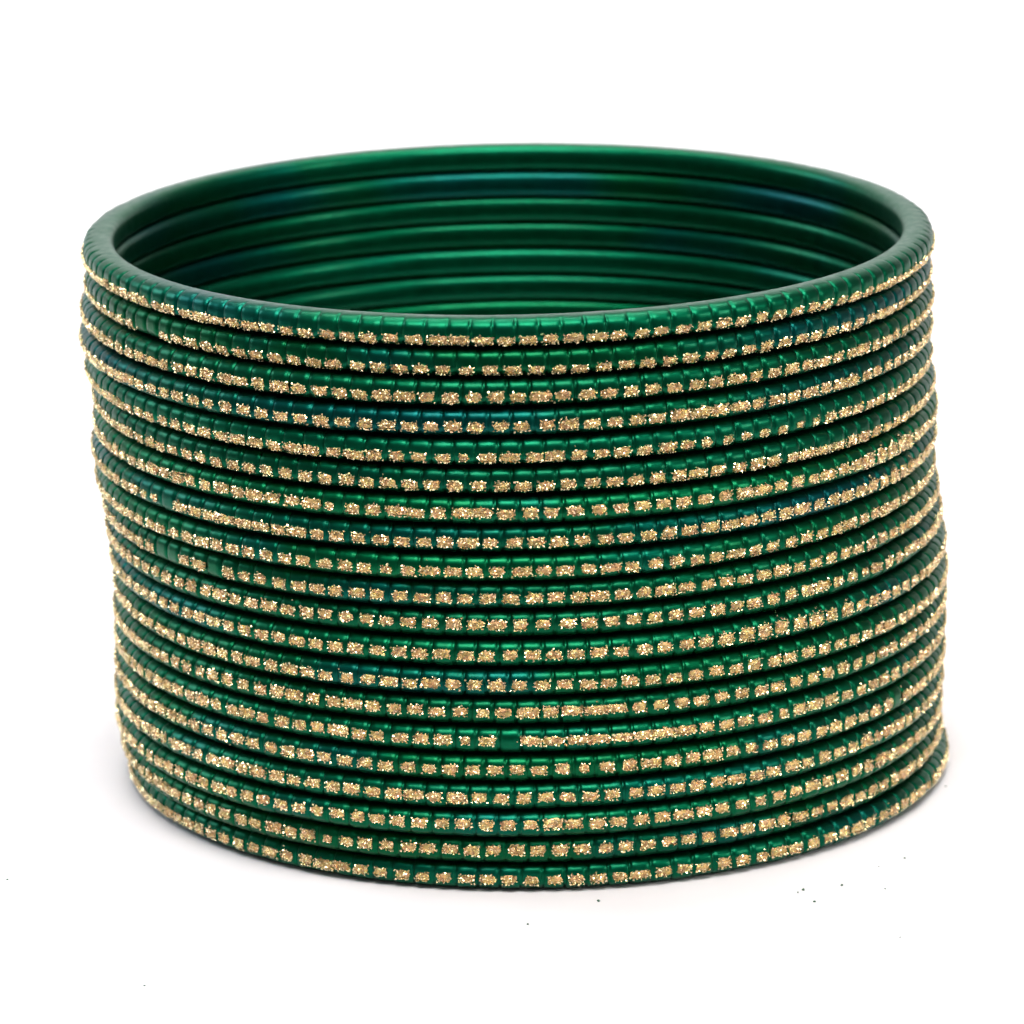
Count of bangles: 20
